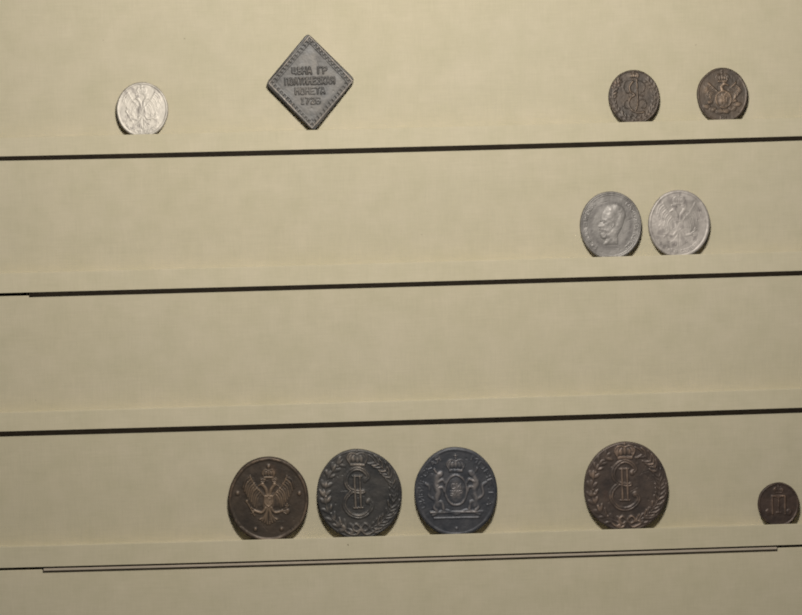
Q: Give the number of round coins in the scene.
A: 10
